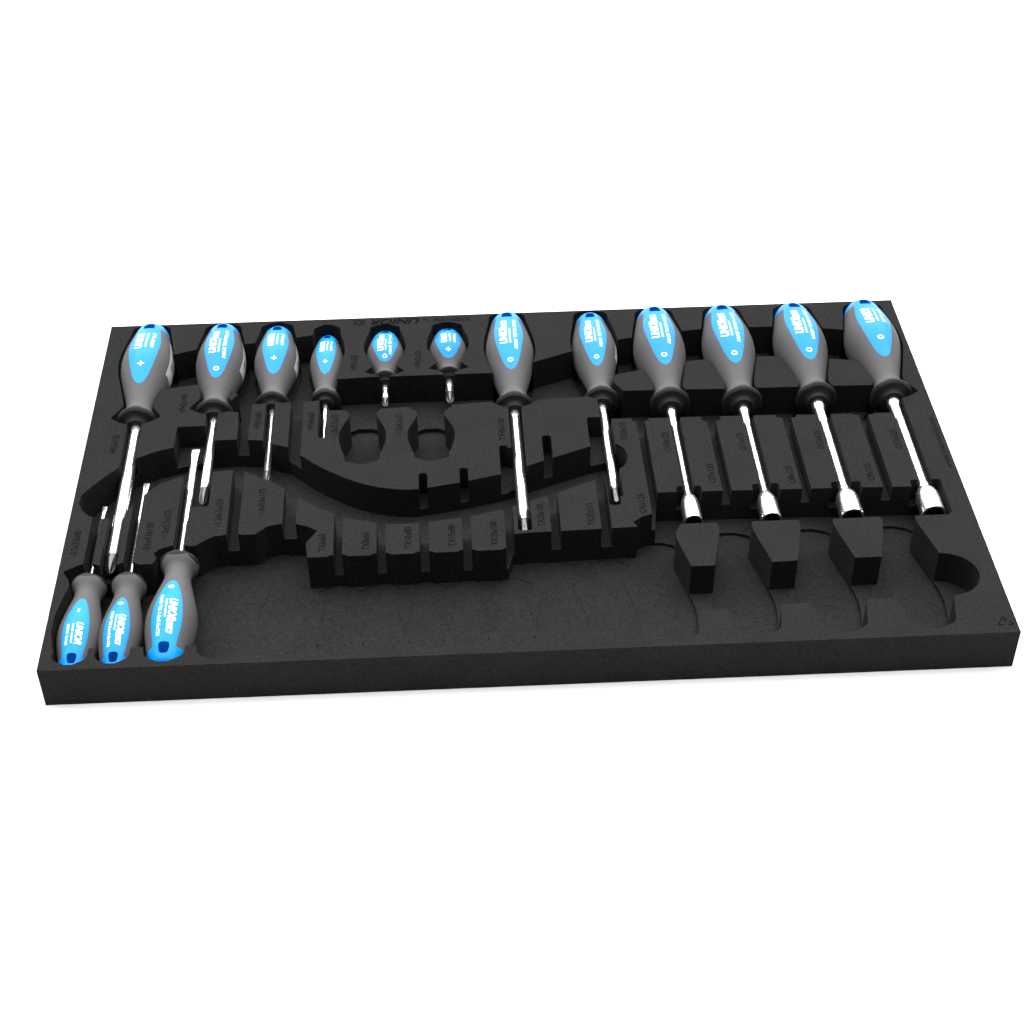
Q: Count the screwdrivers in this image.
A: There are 15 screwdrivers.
